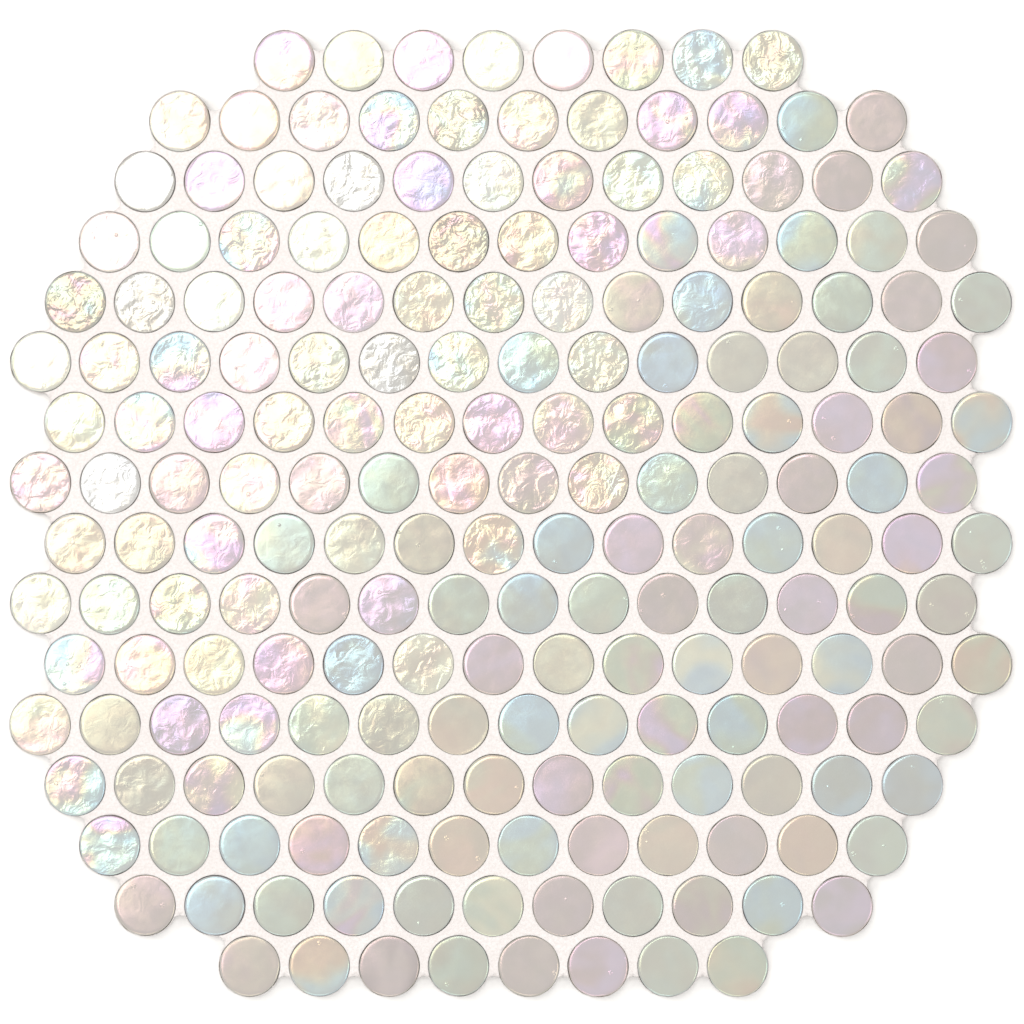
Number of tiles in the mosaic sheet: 200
